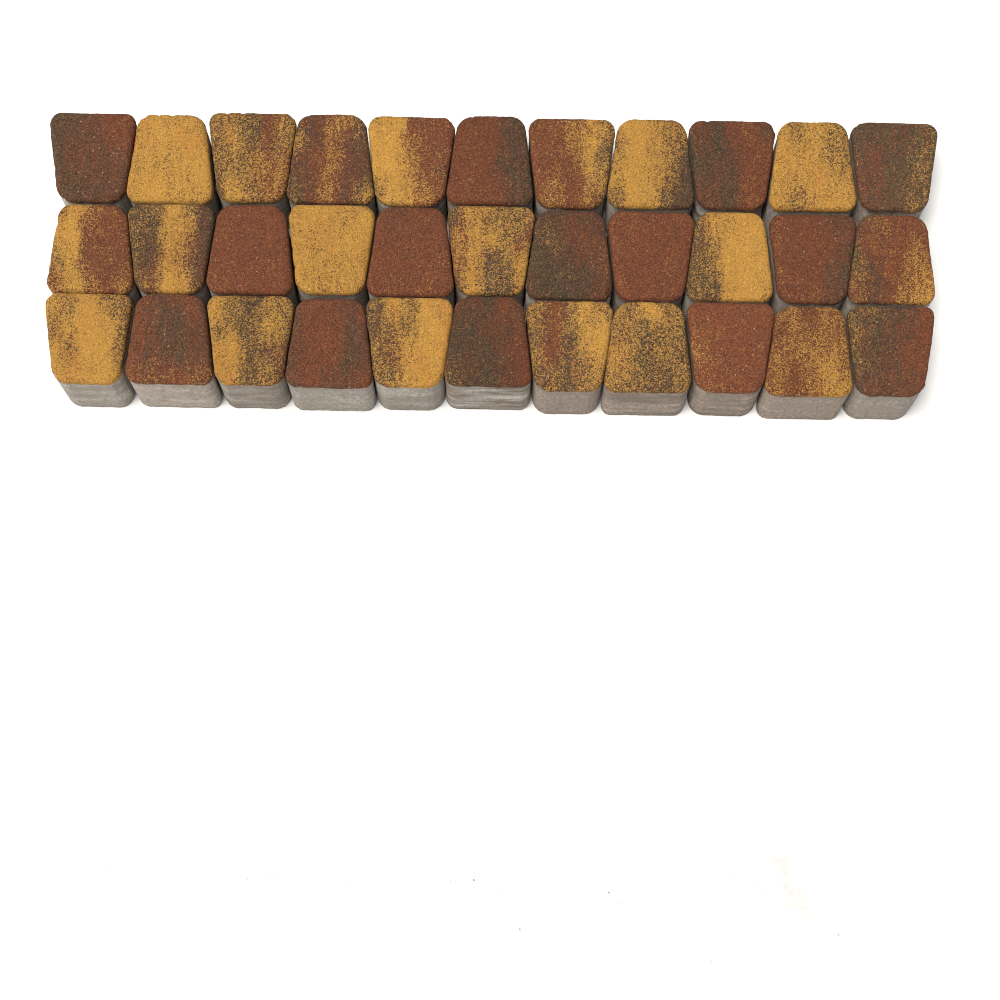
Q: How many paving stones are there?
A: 33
